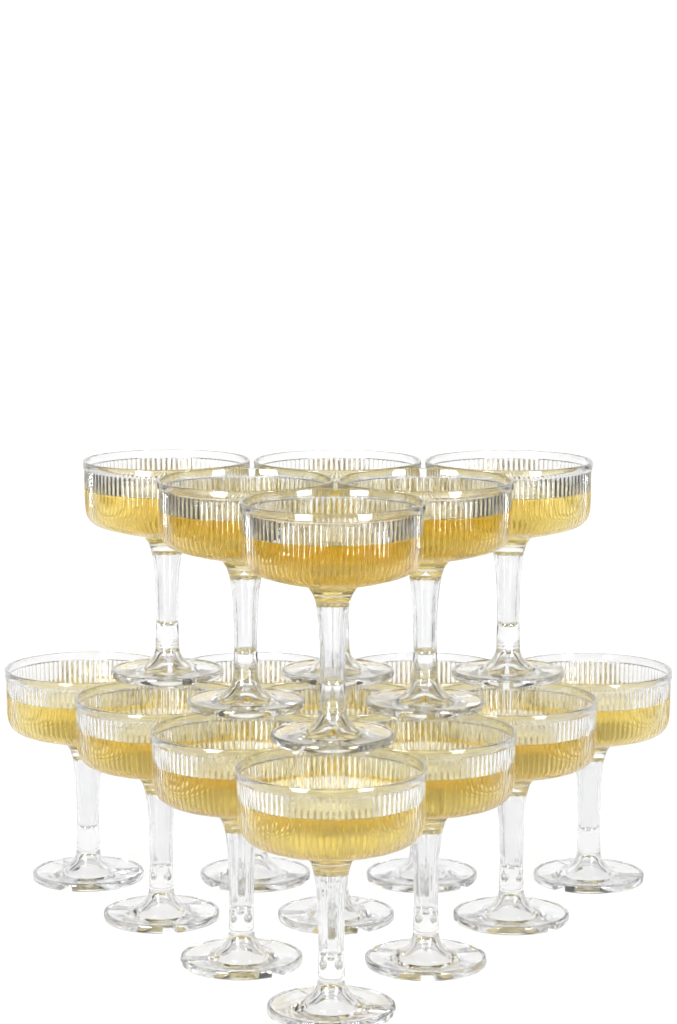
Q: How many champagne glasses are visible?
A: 16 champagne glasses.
